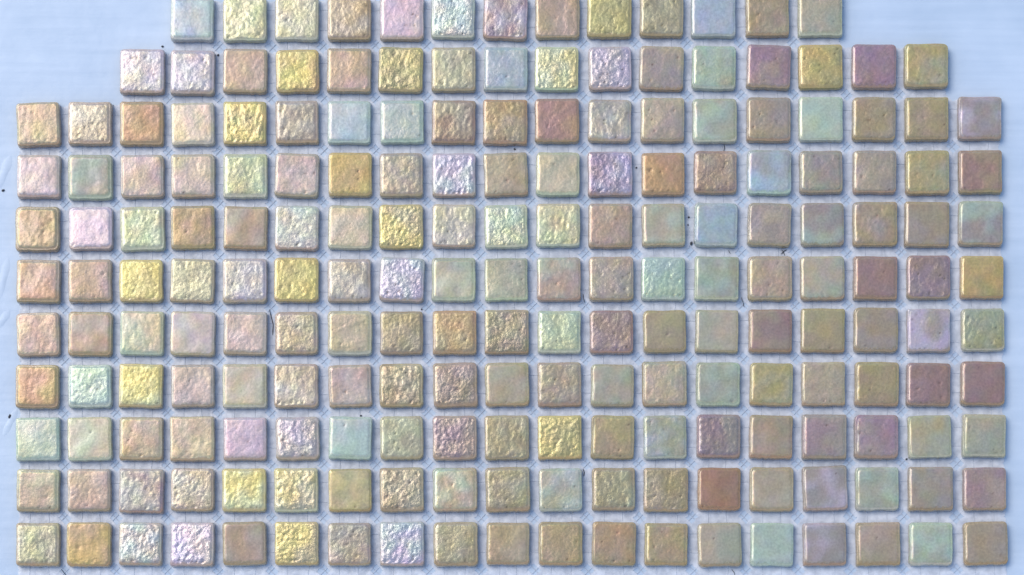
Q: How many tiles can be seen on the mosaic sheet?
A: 200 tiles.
